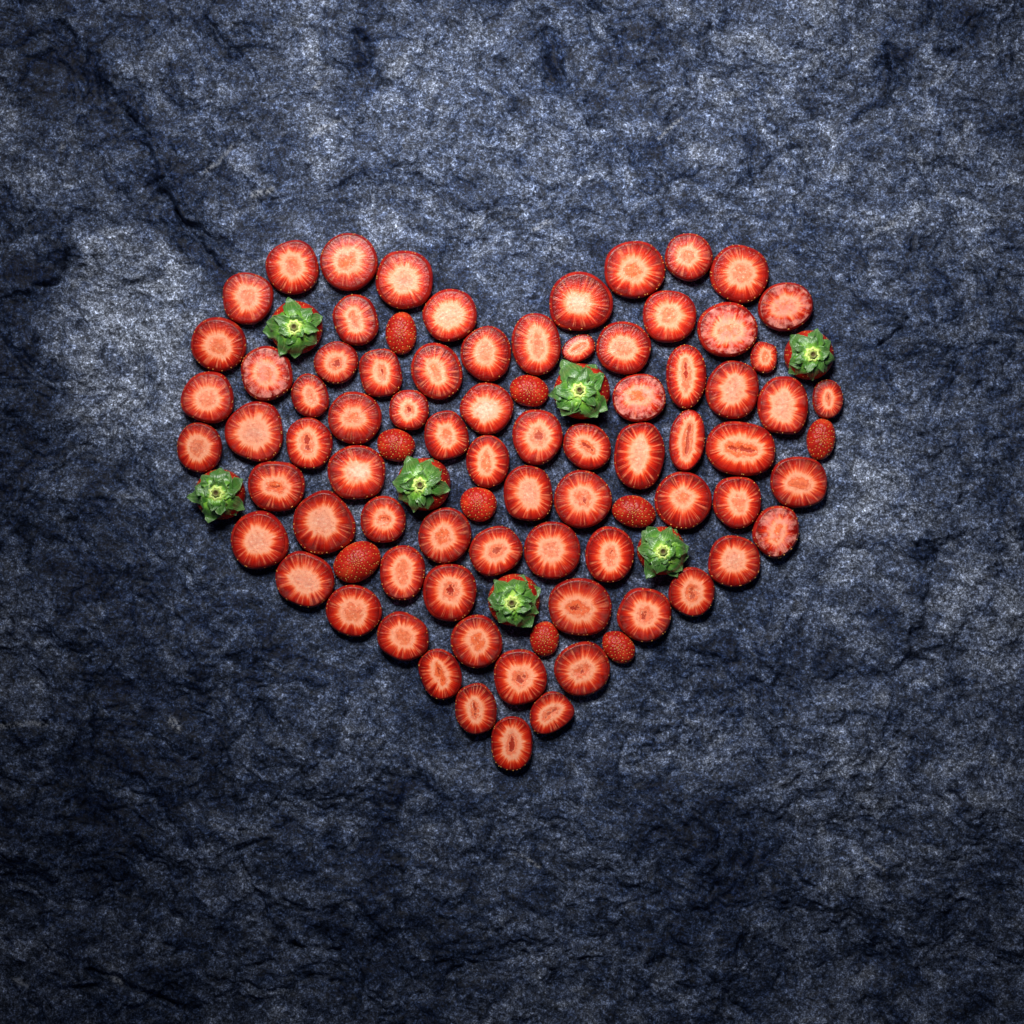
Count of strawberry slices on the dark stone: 74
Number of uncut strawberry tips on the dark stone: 9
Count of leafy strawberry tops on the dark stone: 7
